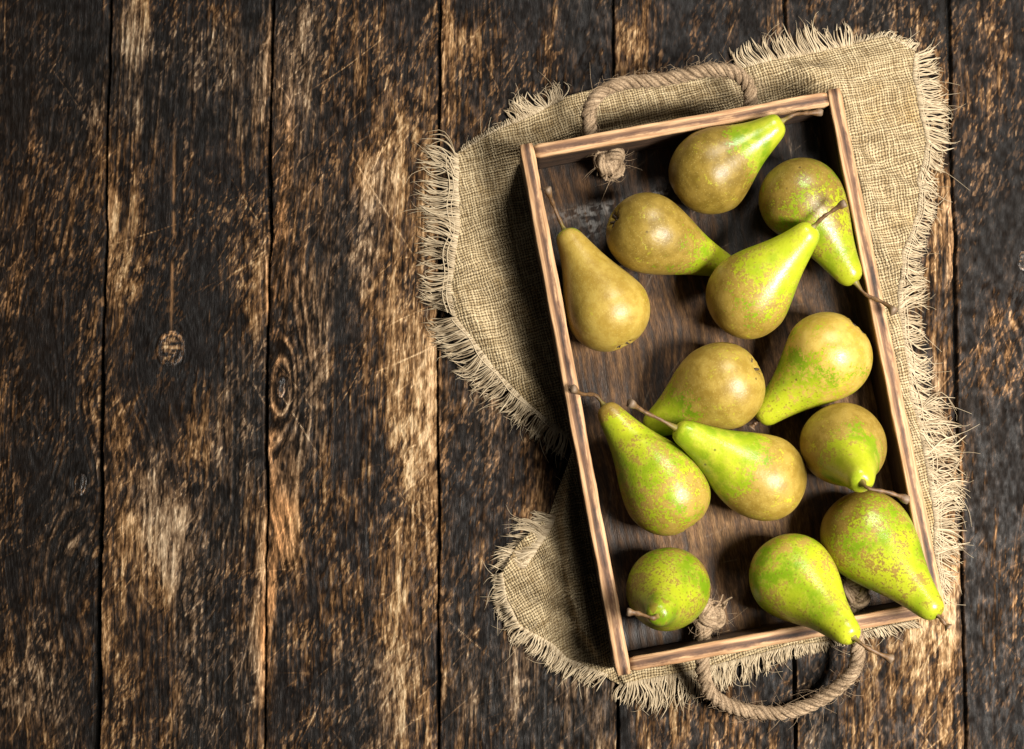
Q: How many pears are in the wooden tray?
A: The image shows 13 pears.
